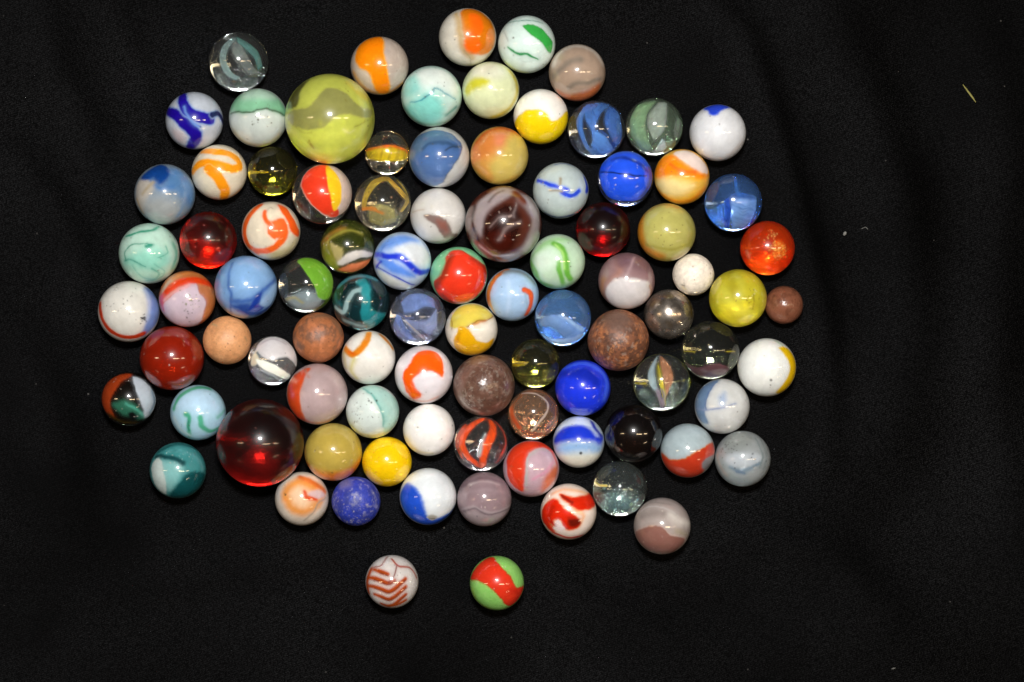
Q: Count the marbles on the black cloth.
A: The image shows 91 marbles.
